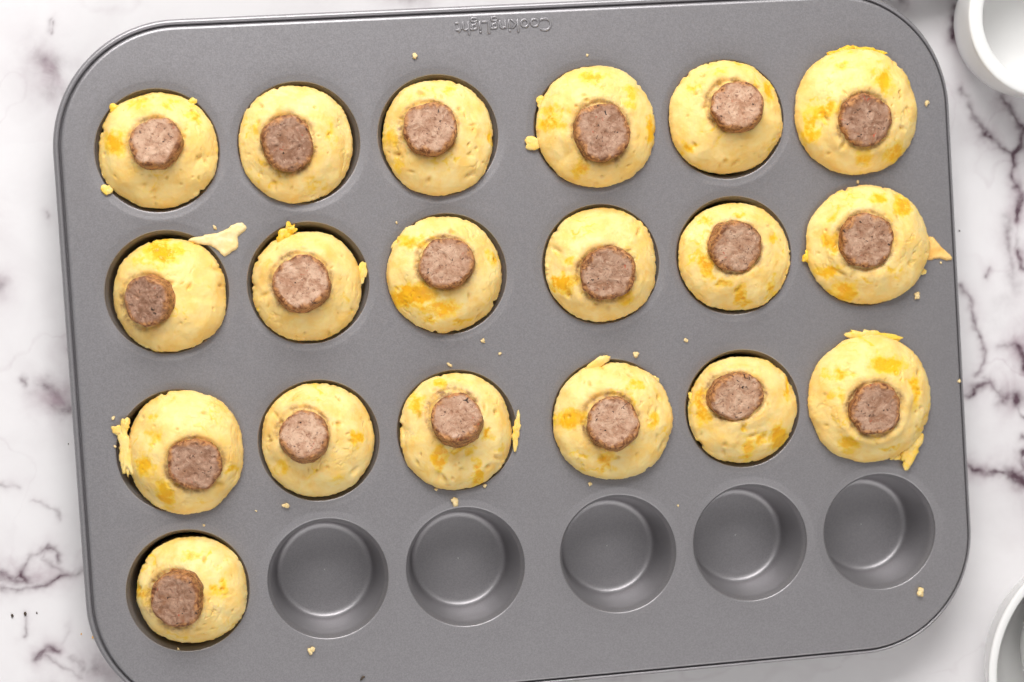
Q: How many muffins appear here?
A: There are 19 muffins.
